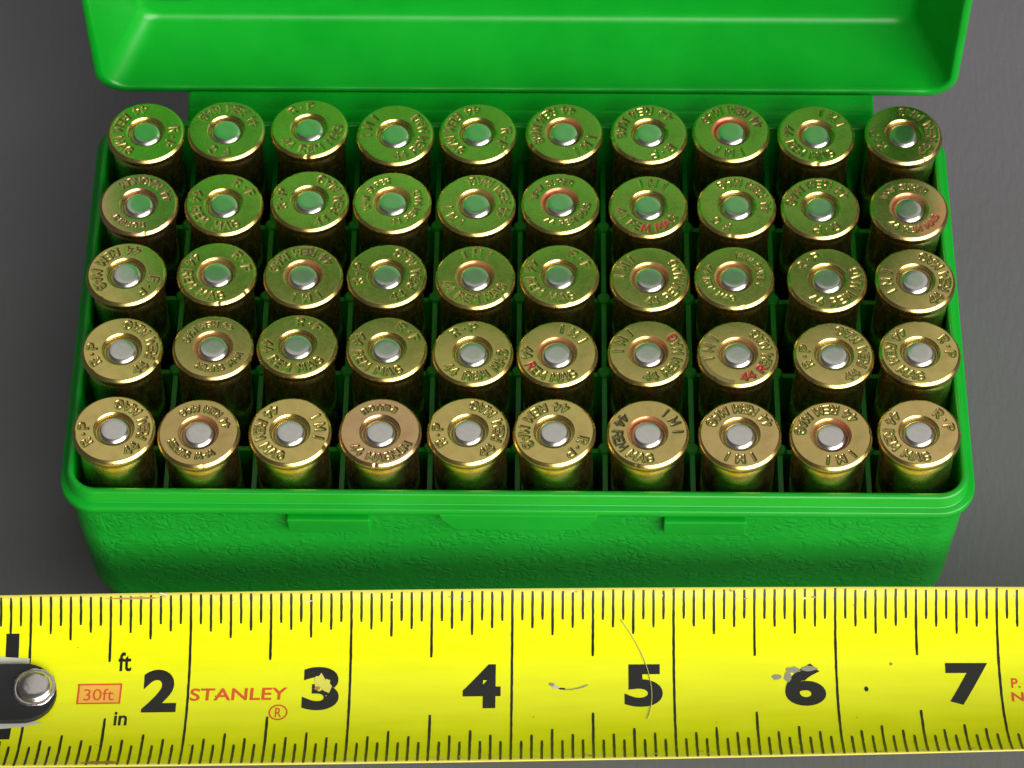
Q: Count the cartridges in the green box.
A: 50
